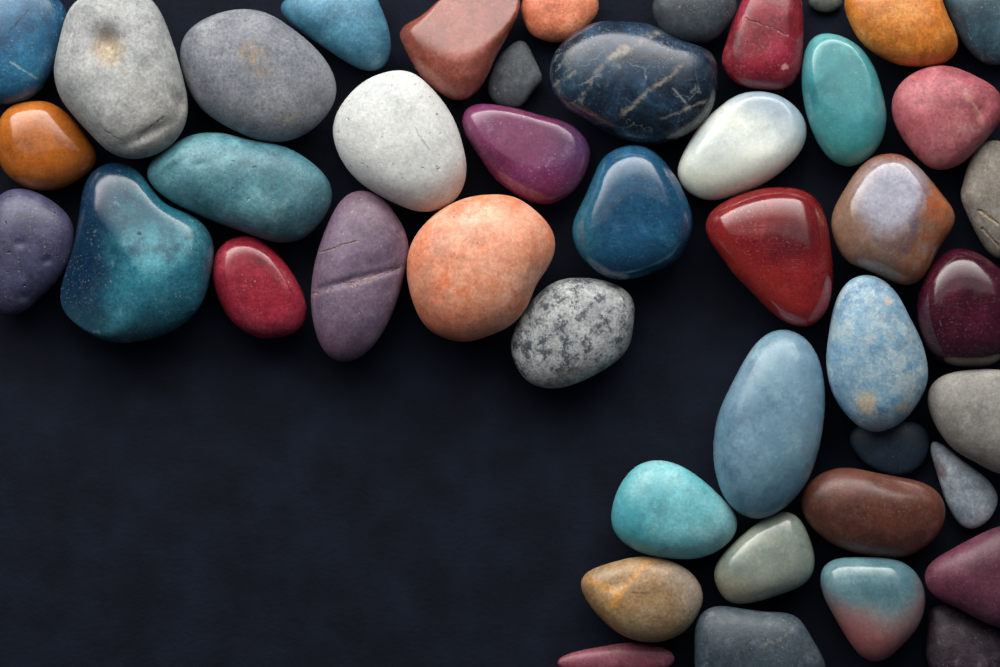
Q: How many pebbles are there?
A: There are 45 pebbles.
